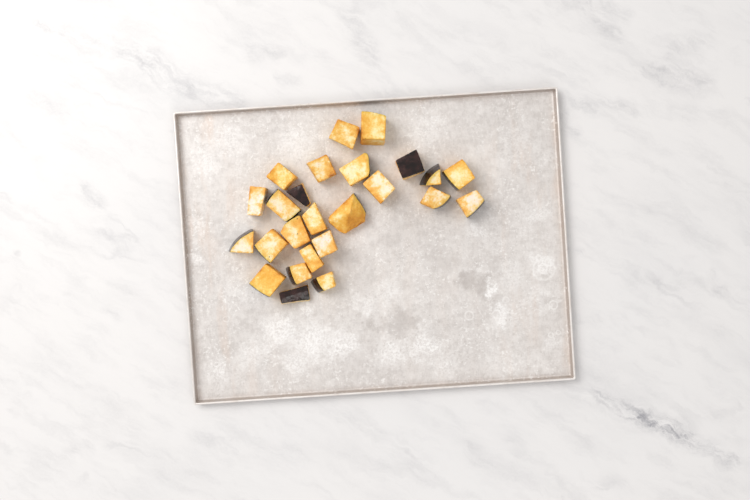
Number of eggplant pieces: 25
